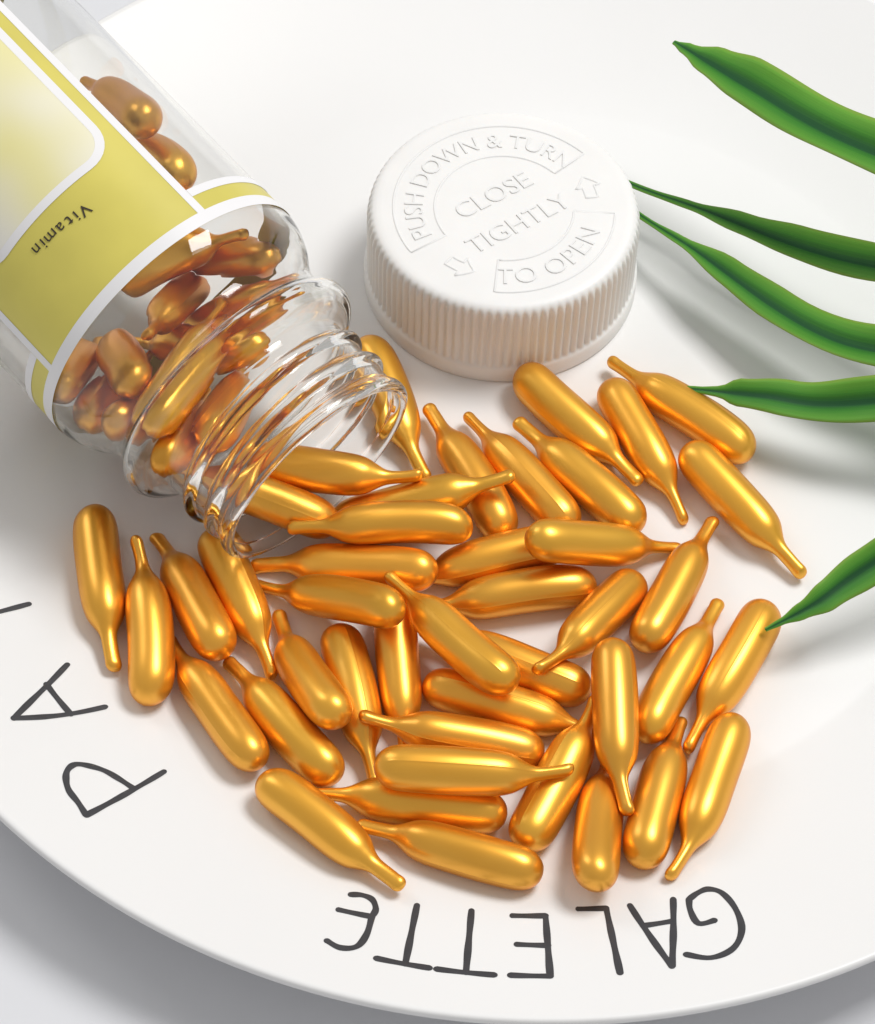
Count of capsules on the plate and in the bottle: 57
